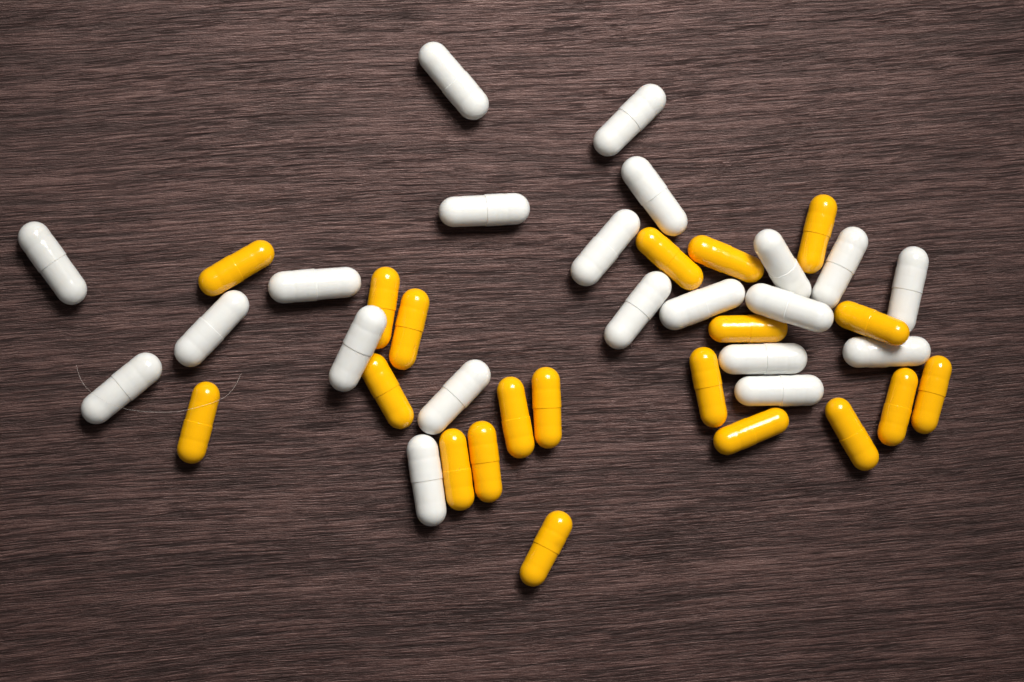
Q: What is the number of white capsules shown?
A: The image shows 21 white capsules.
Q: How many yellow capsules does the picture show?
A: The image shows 20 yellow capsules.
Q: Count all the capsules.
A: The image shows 41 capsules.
